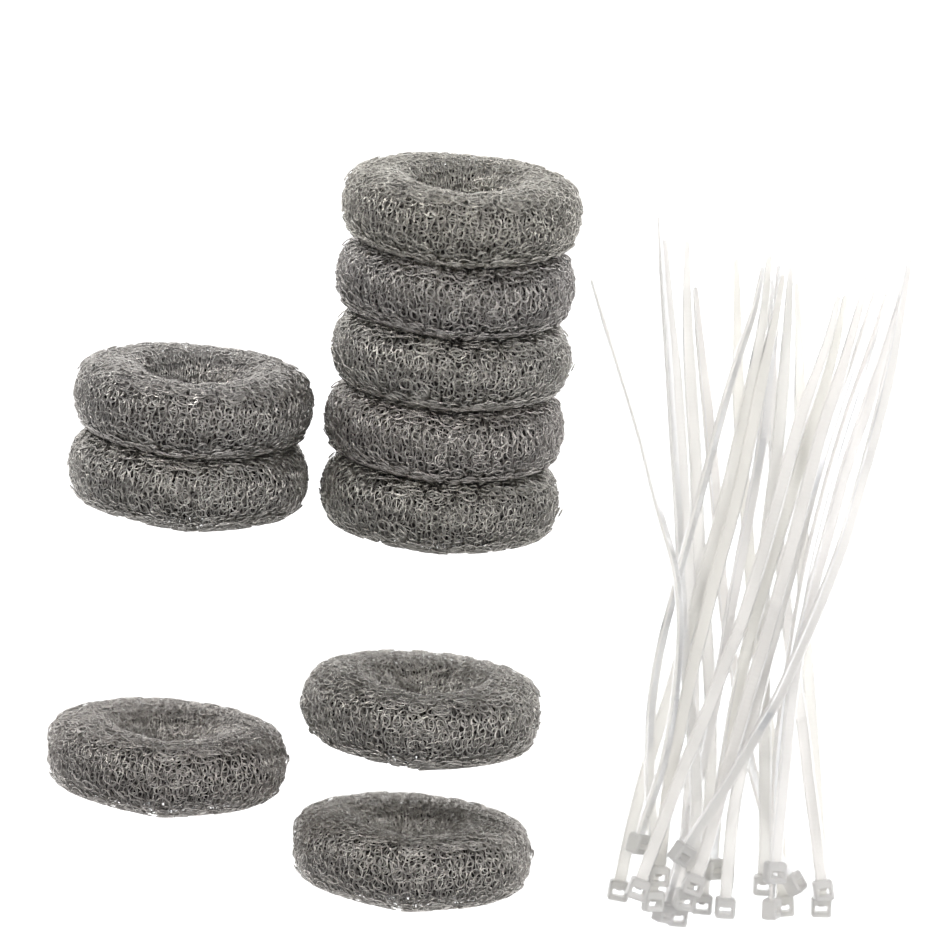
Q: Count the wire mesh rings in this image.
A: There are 10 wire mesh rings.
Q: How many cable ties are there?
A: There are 20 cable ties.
